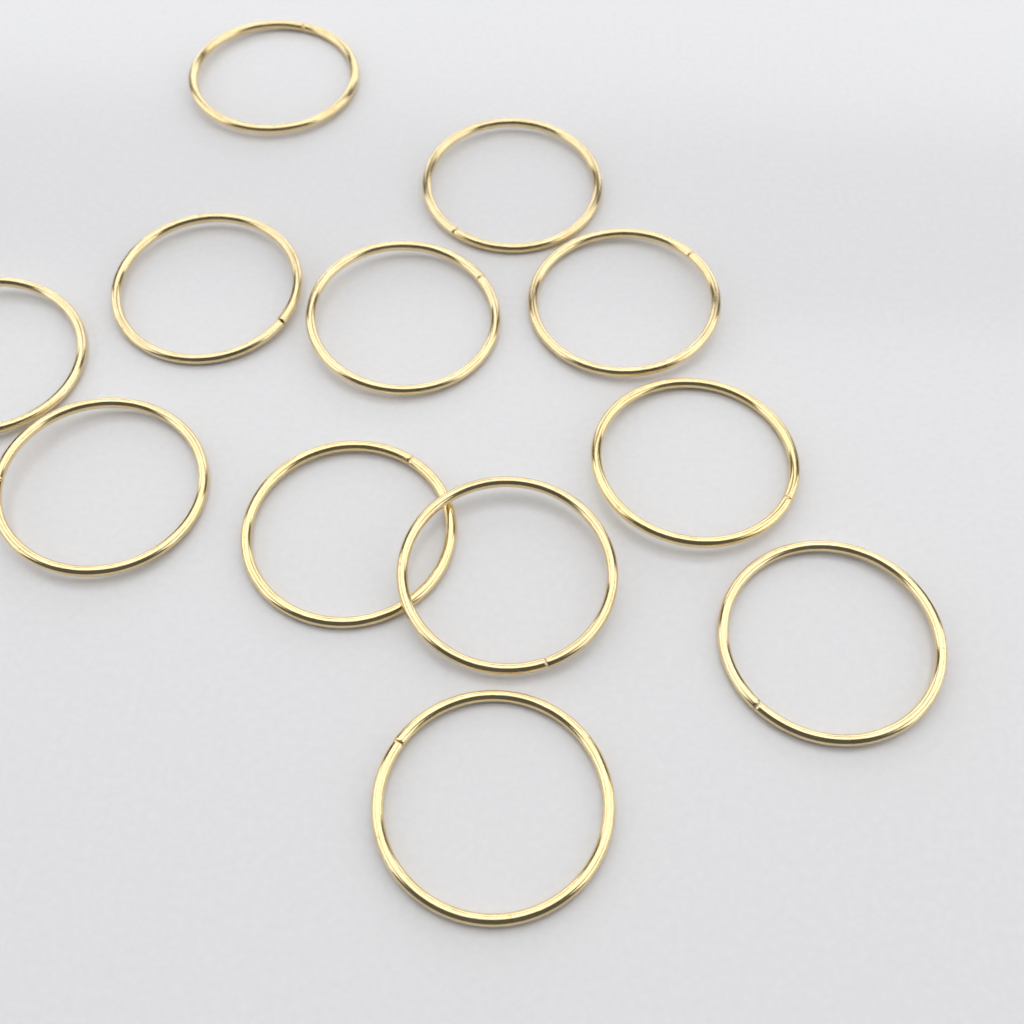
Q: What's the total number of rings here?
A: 12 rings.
